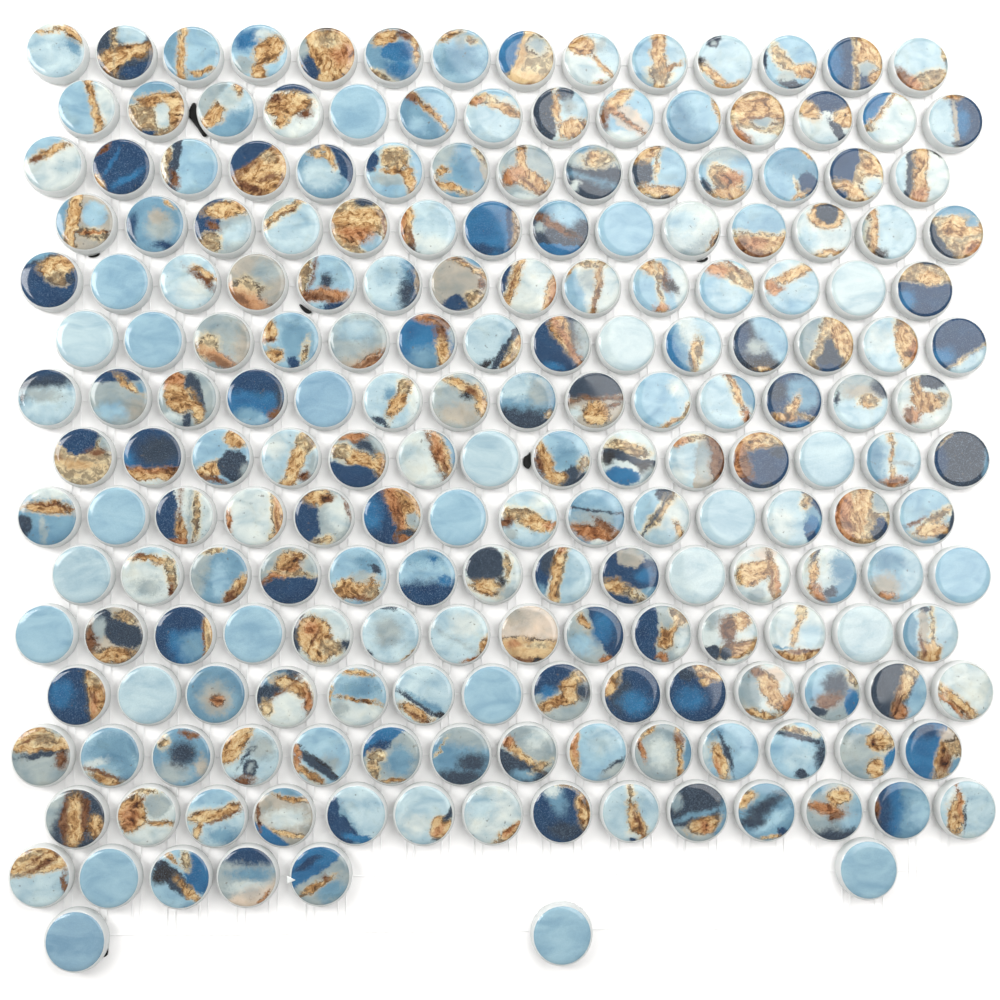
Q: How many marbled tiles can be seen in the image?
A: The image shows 179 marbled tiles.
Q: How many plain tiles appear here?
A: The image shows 25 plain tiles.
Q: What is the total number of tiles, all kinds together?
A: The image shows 204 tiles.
